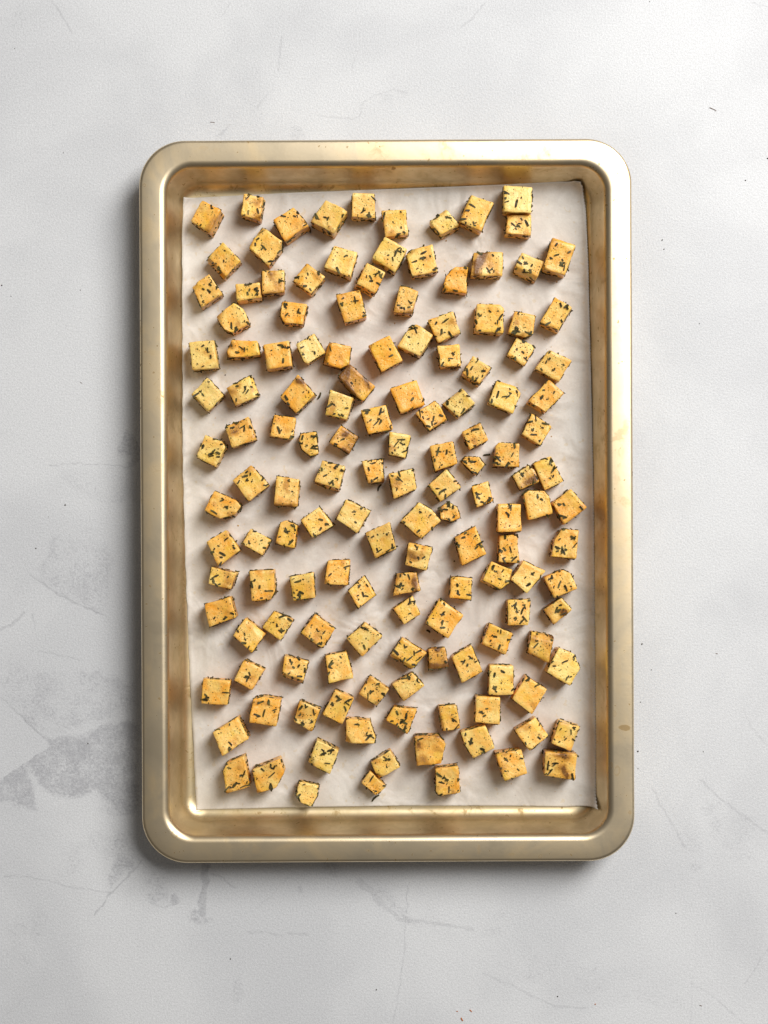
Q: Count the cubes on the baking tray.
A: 144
